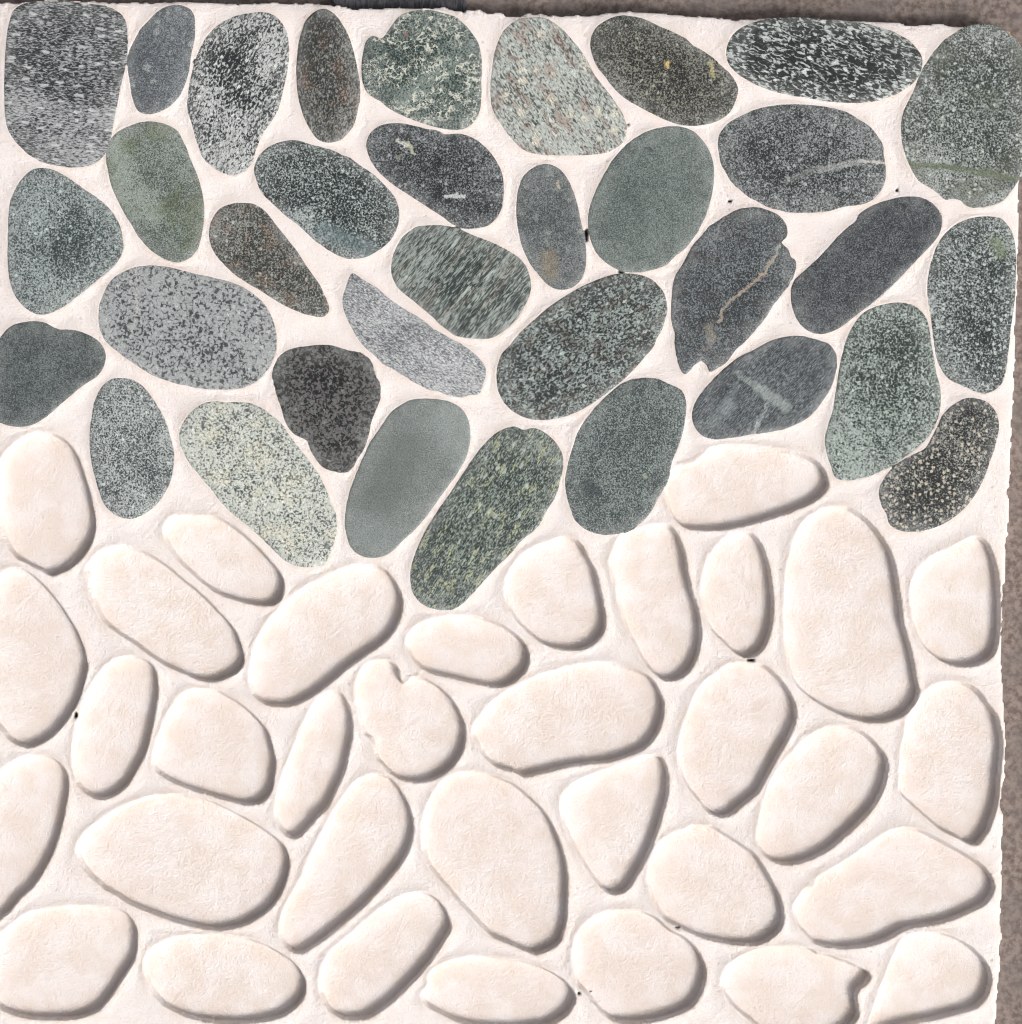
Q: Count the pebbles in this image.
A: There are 34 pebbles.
